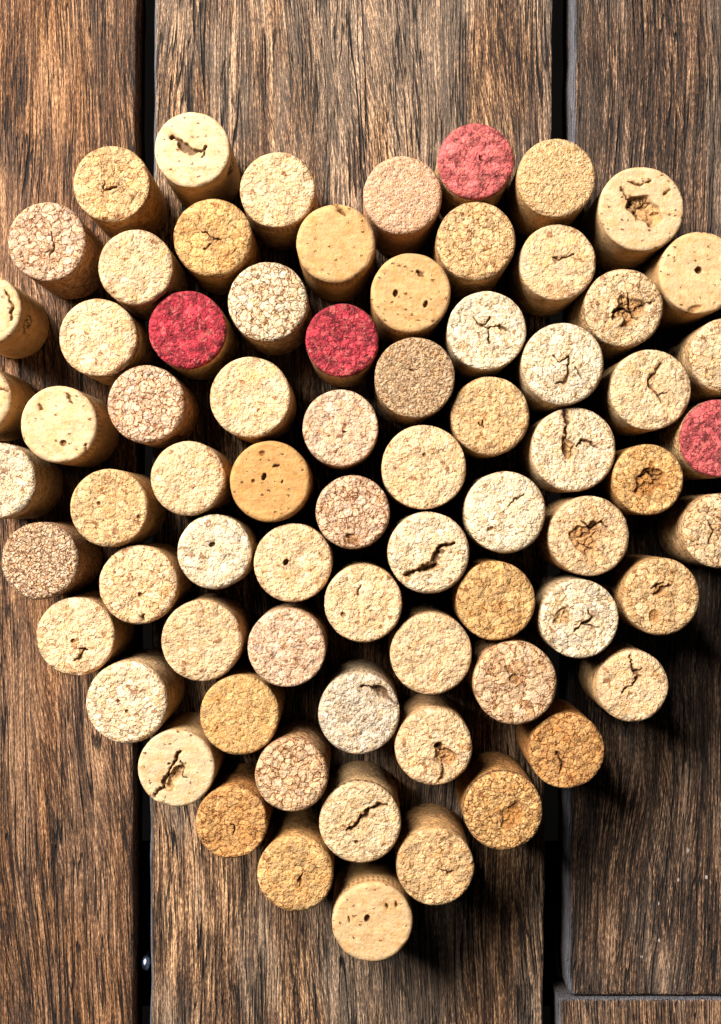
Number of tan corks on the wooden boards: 68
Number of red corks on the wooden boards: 4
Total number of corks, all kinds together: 72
